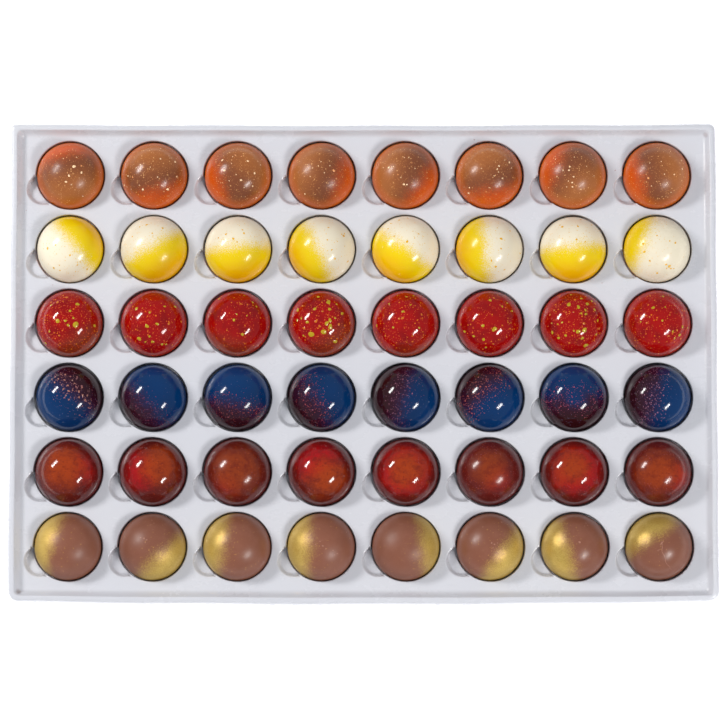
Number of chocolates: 48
